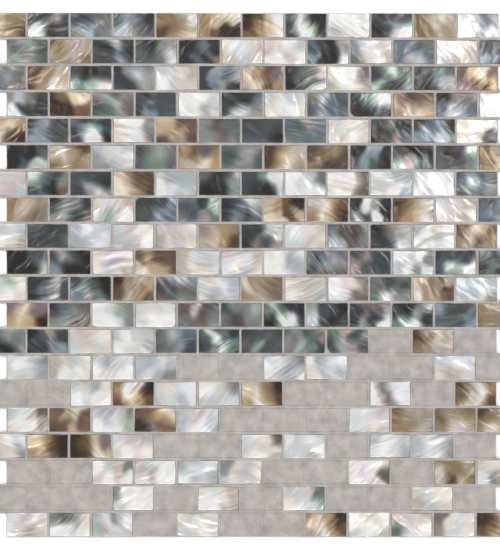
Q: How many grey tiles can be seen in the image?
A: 79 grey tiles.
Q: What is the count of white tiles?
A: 81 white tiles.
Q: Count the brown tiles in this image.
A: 45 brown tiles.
